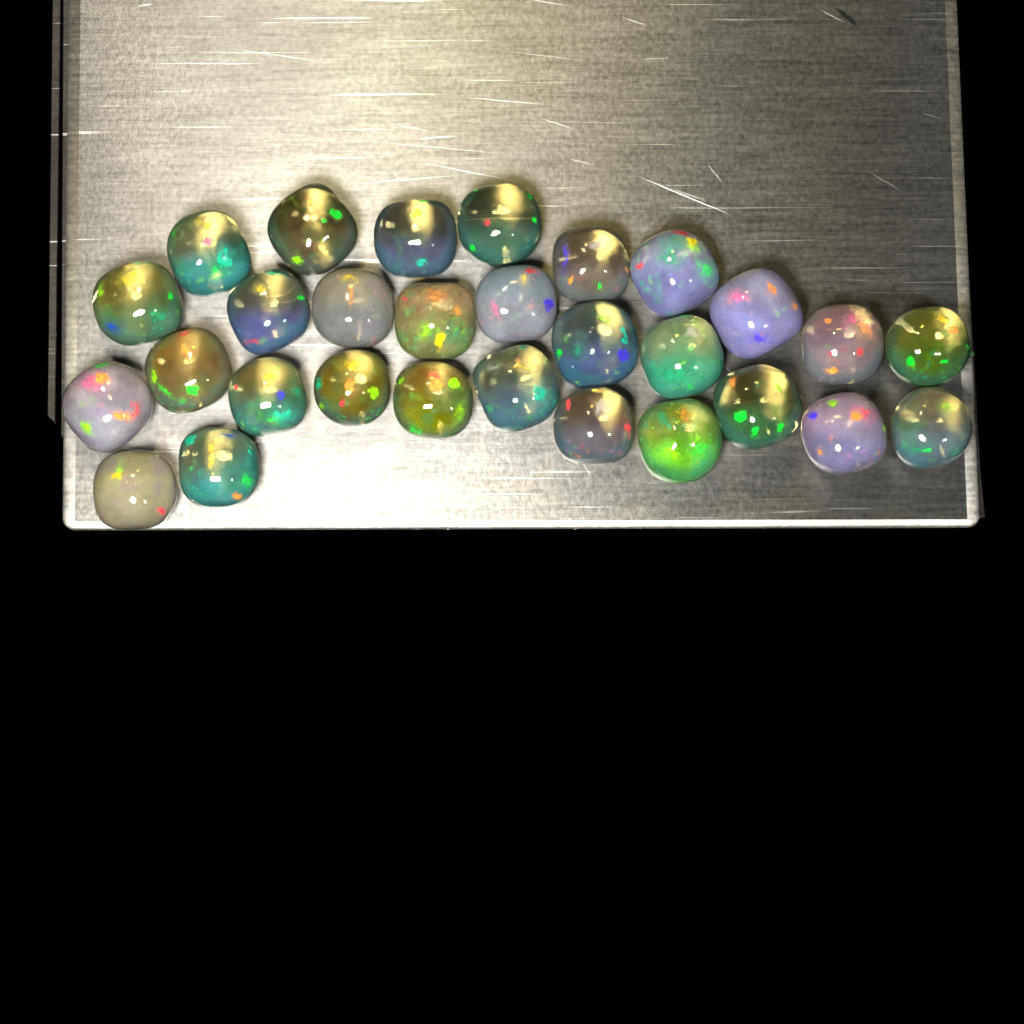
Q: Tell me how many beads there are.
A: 29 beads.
